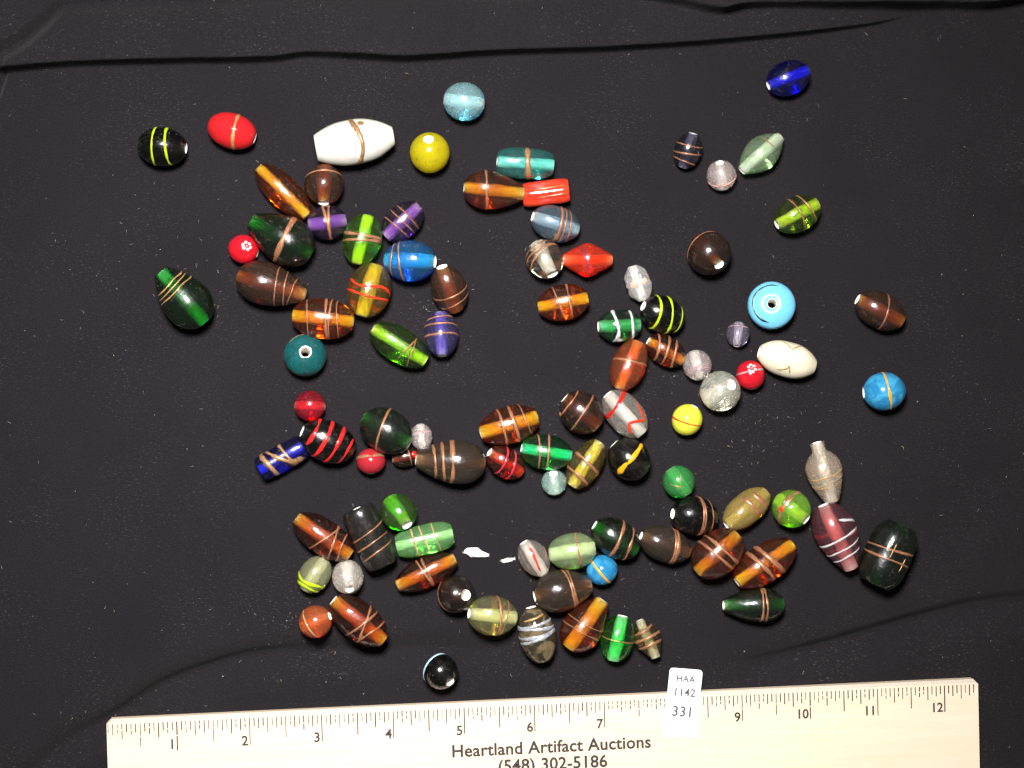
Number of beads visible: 96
